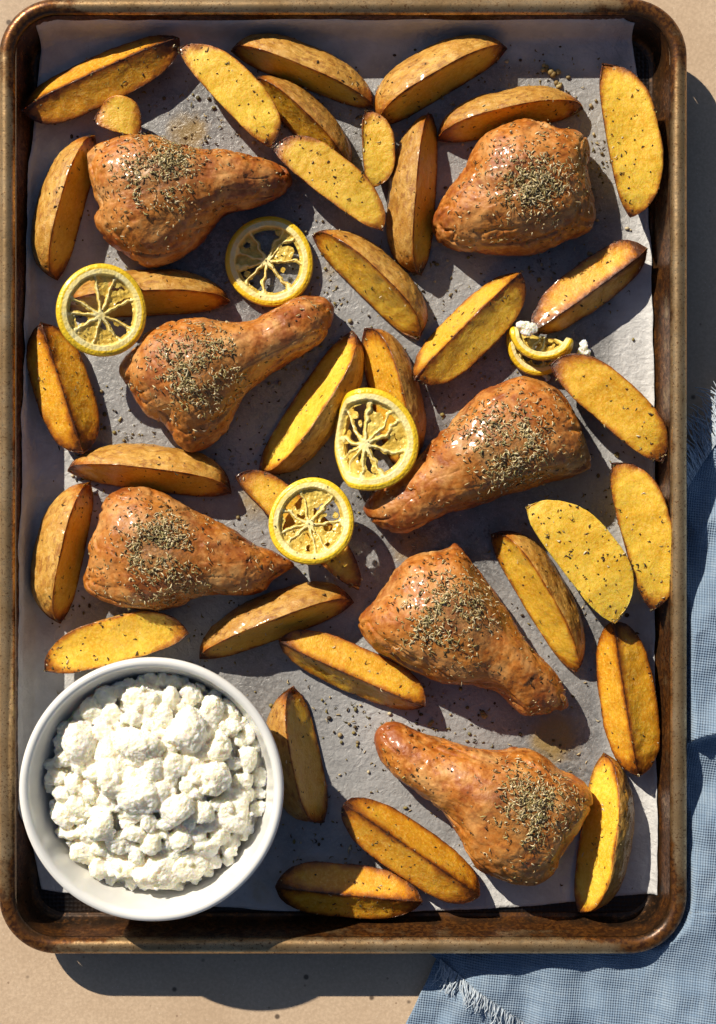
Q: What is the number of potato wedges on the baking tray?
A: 34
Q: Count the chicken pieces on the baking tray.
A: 7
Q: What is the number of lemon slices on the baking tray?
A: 5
